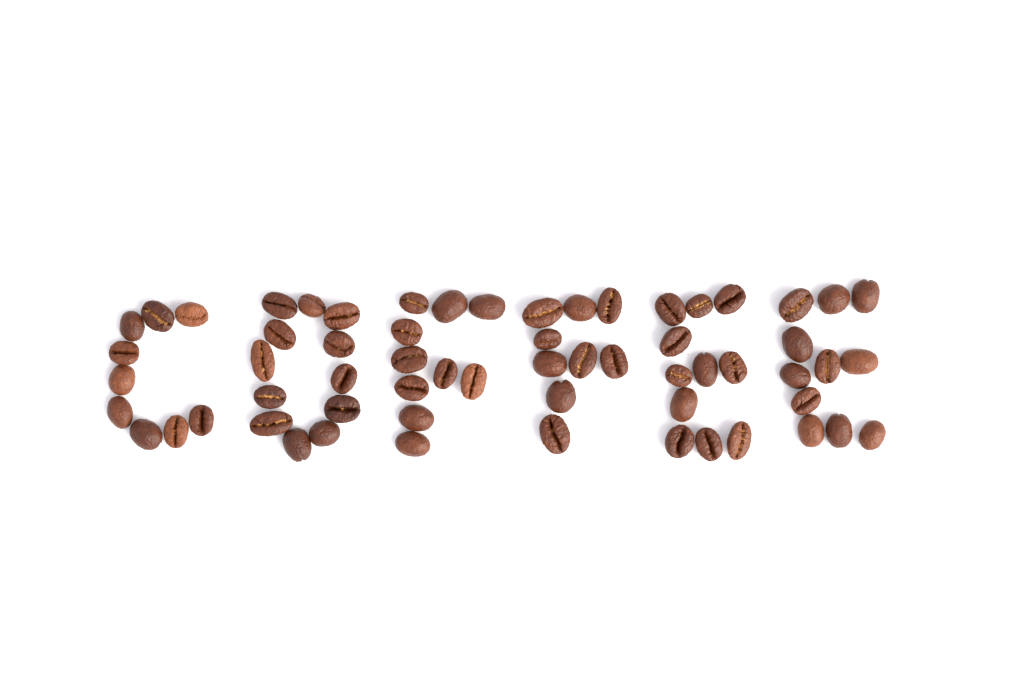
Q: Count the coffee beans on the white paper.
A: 62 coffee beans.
